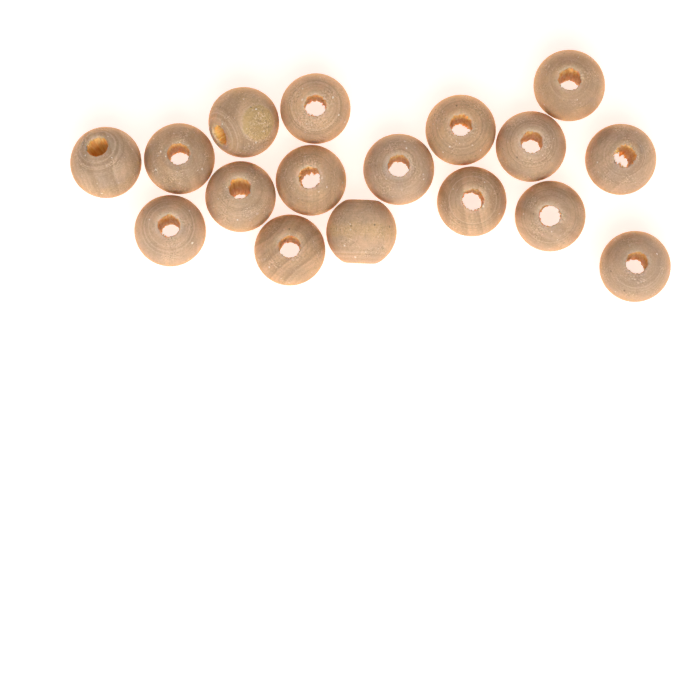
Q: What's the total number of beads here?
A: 17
